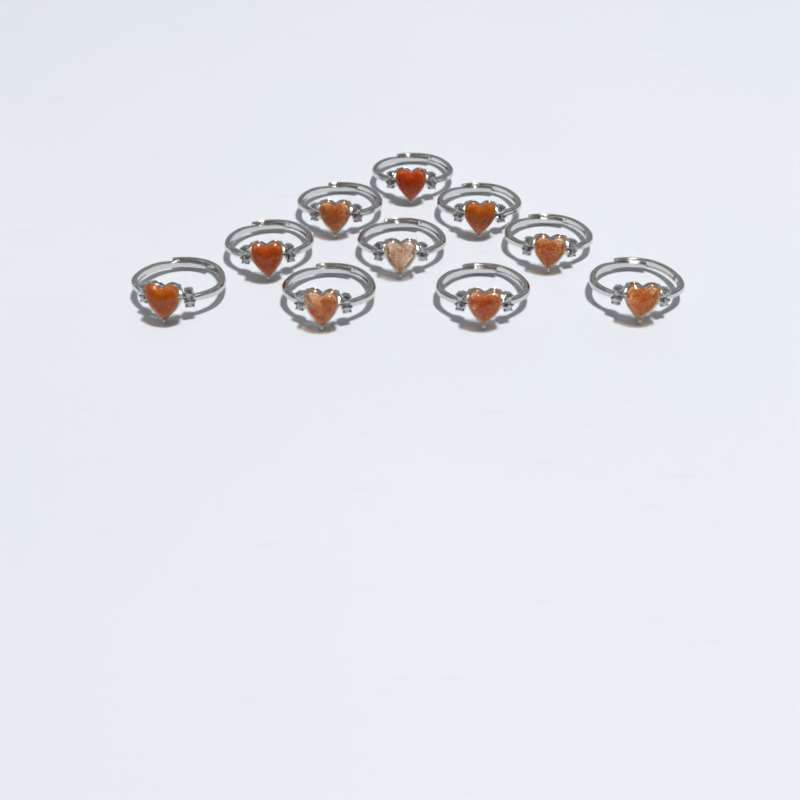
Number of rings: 10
